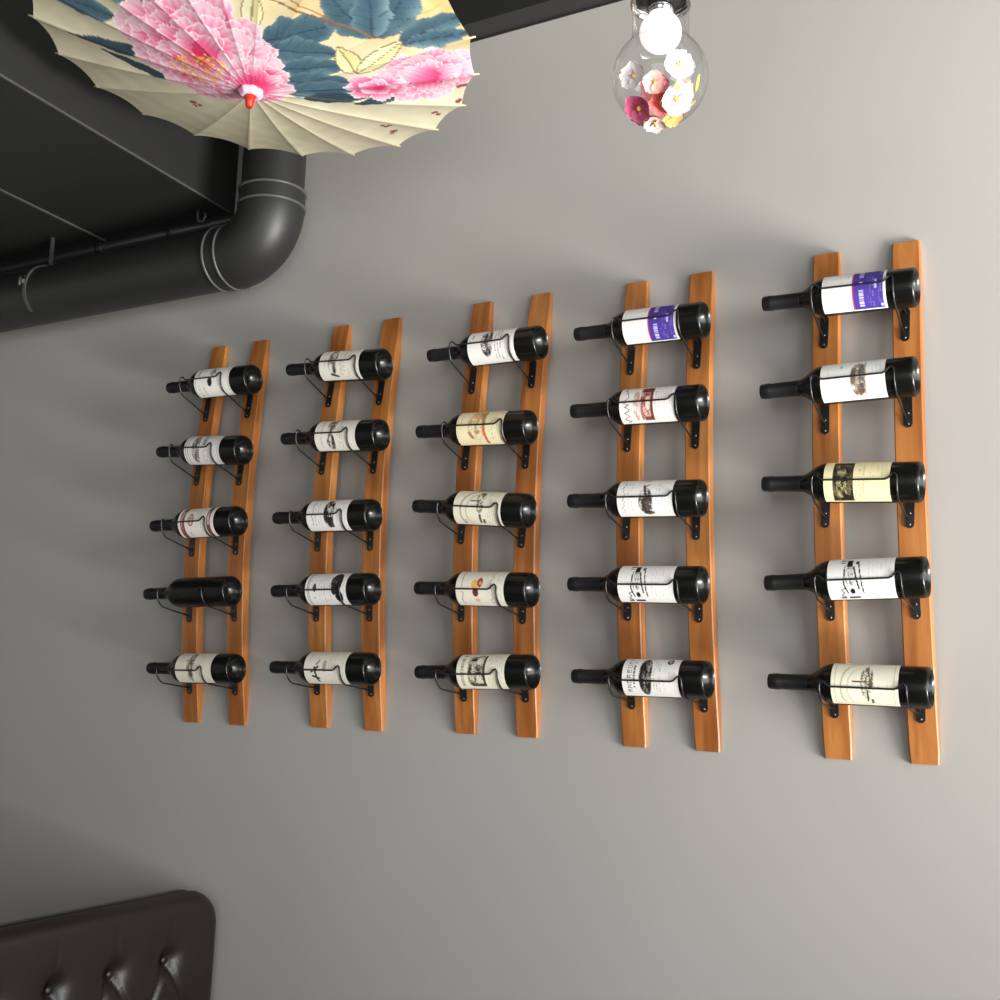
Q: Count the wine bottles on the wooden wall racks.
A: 25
